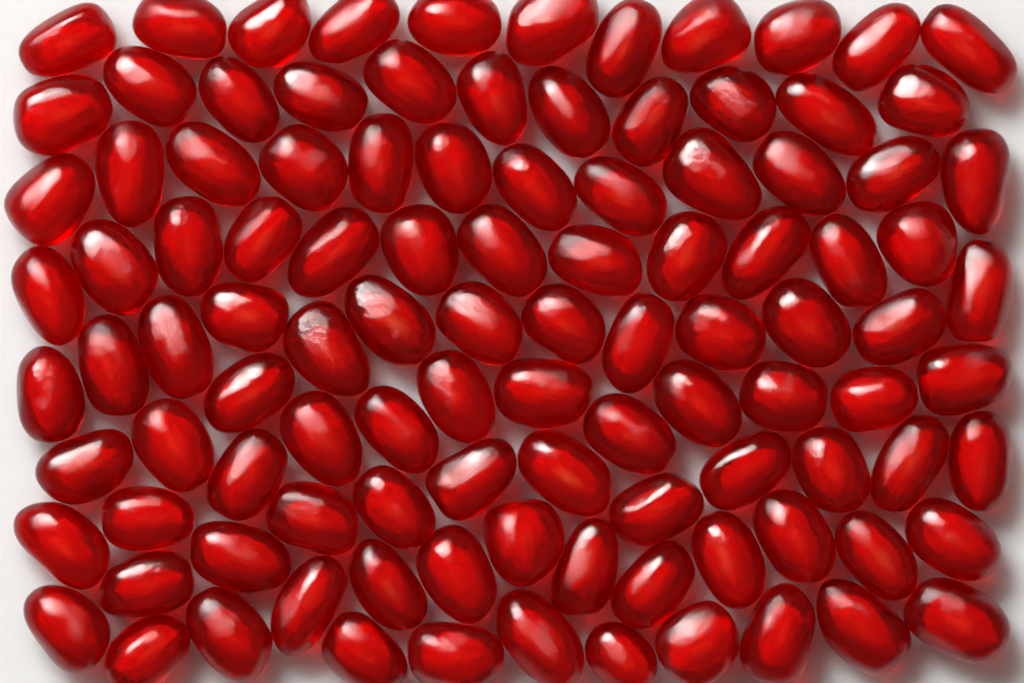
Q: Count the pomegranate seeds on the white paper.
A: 106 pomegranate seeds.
